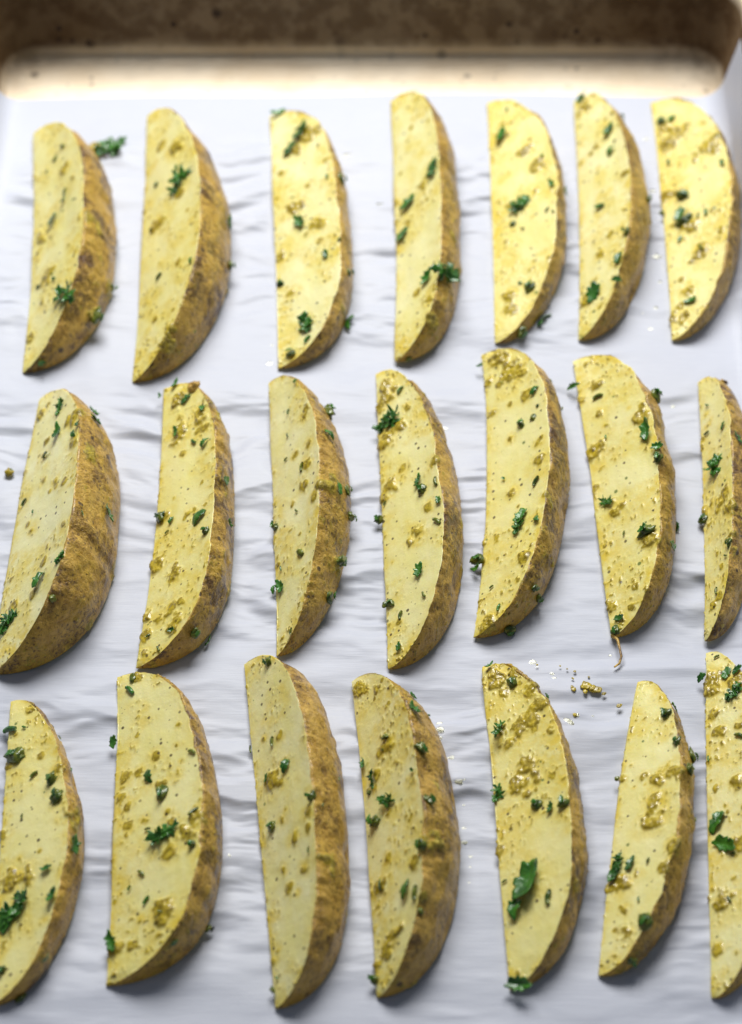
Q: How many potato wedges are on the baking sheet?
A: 21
